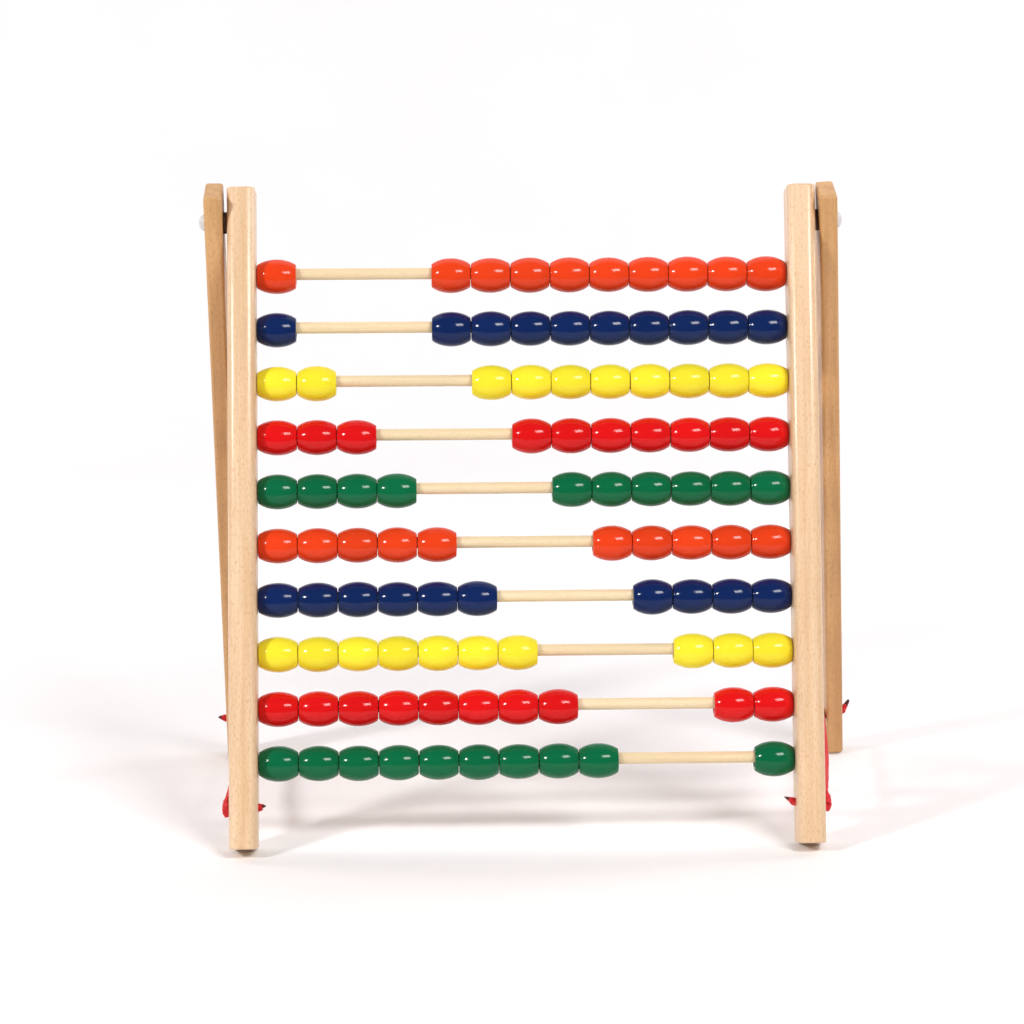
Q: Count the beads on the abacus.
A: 100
